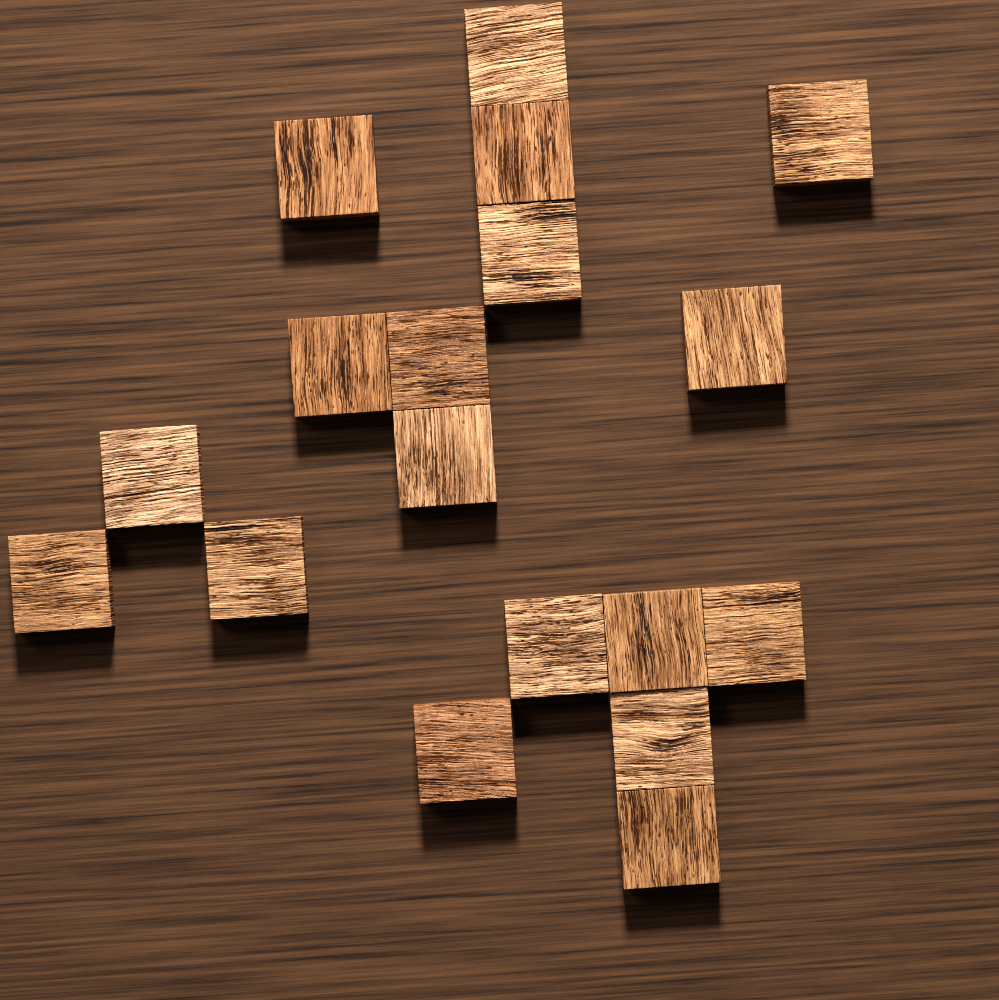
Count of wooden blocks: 18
